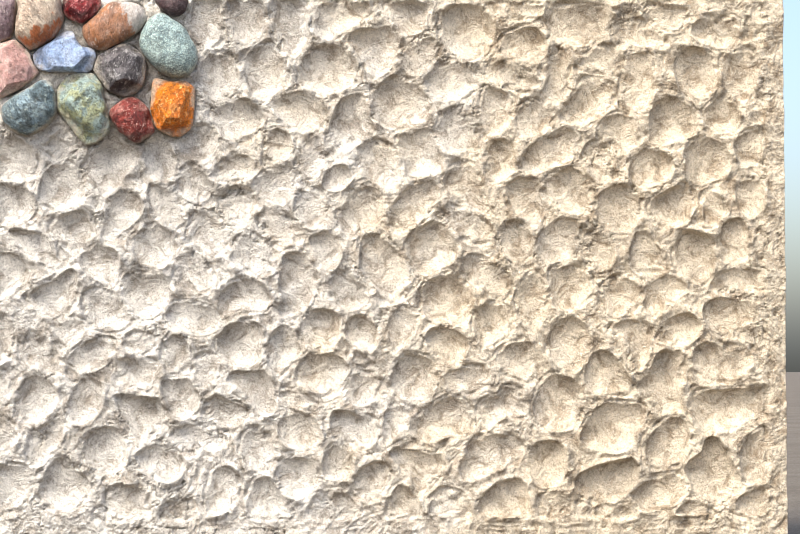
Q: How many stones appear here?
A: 13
